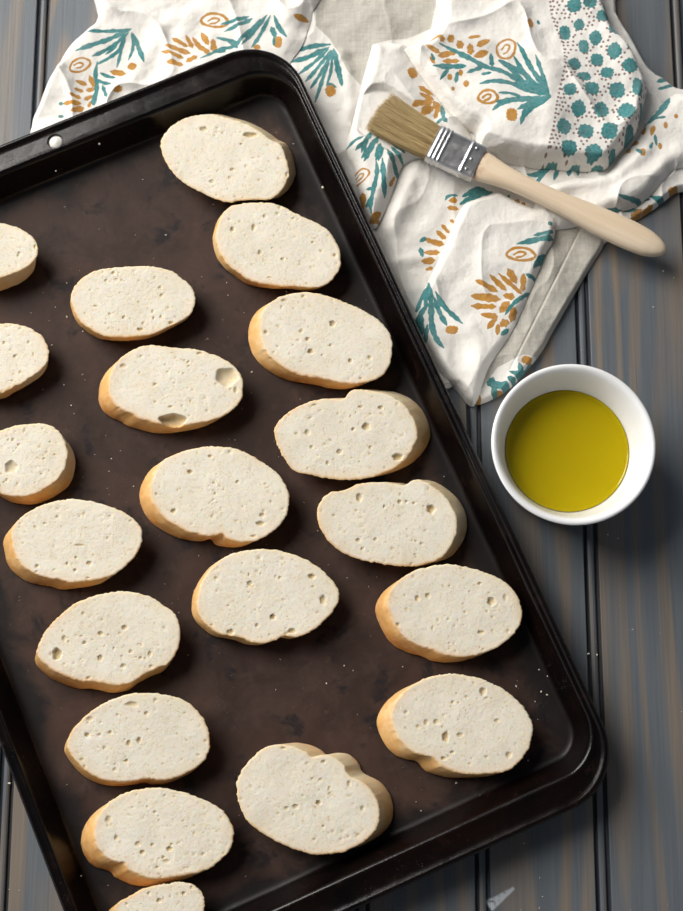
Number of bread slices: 20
